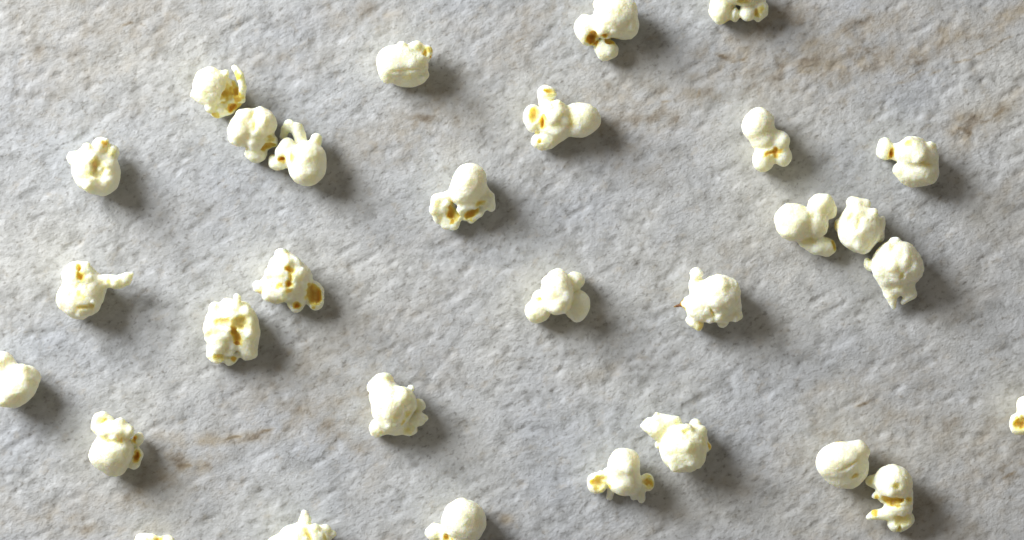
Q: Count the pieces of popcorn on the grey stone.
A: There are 30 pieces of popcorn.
